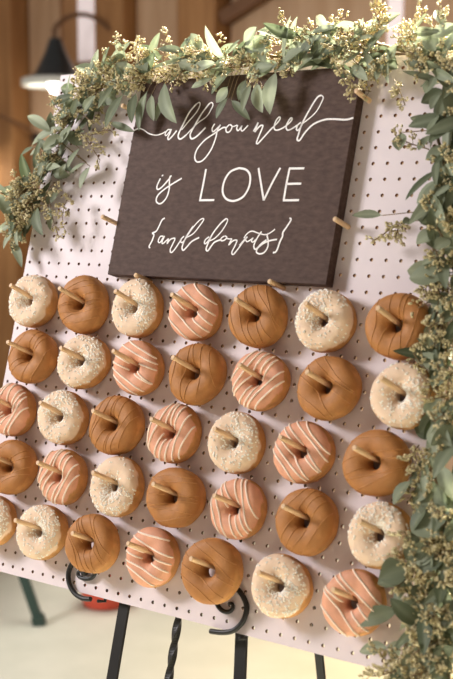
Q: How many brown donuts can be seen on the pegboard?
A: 13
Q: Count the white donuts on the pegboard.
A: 12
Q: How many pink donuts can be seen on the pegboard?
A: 10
